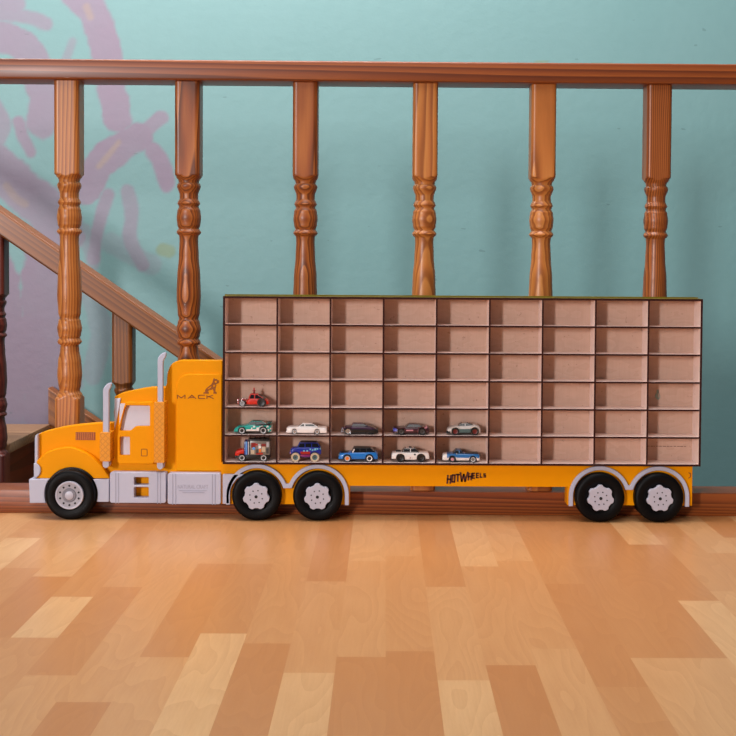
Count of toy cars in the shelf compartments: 11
